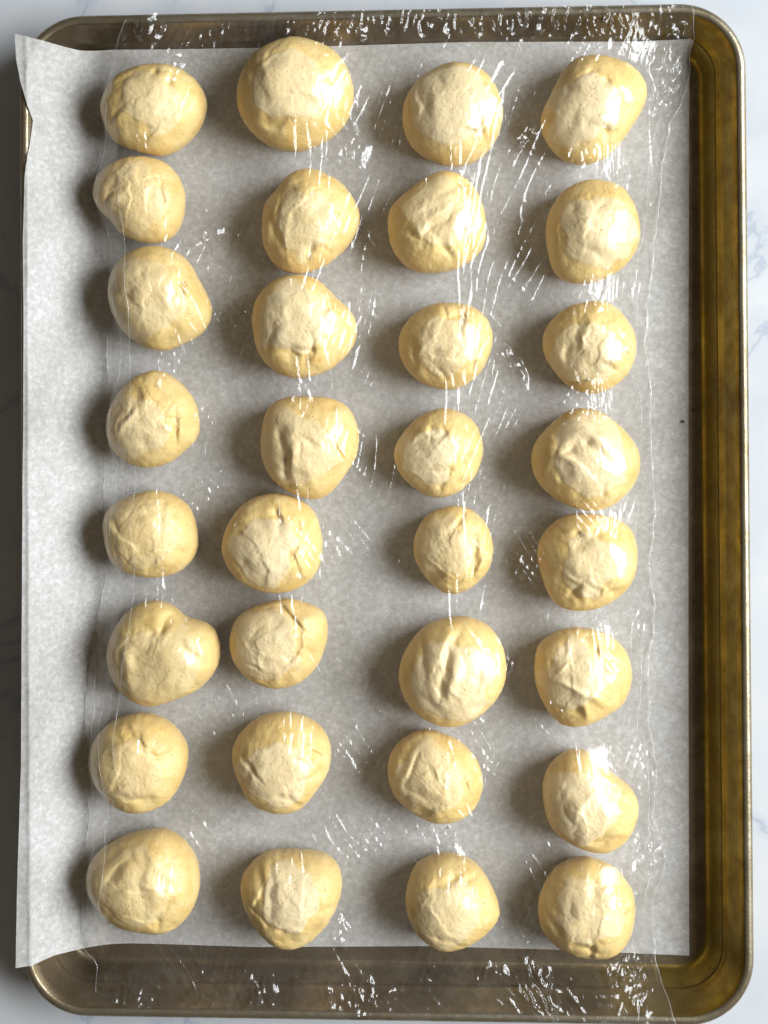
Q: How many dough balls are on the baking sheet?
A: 32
